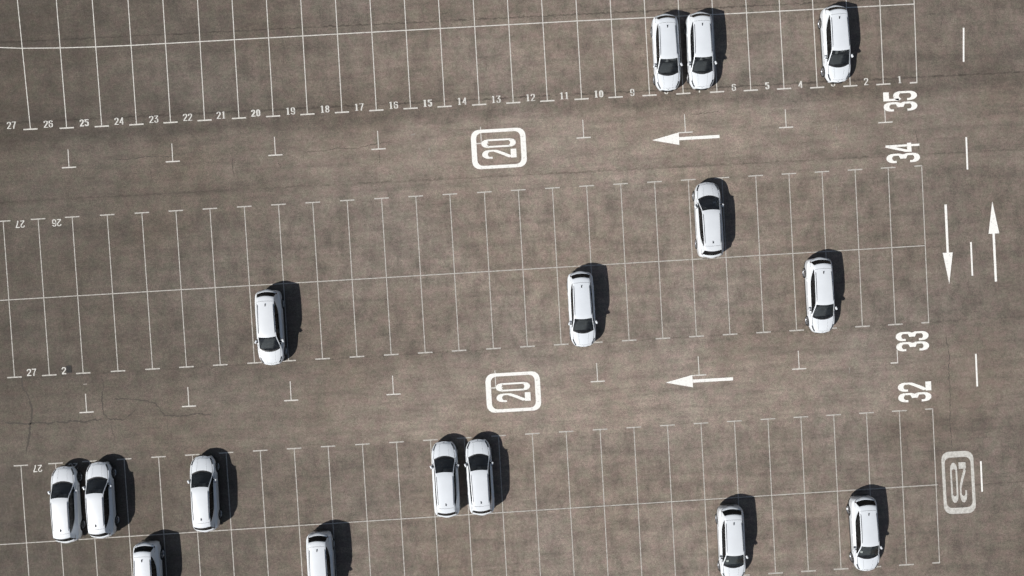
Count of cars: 16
